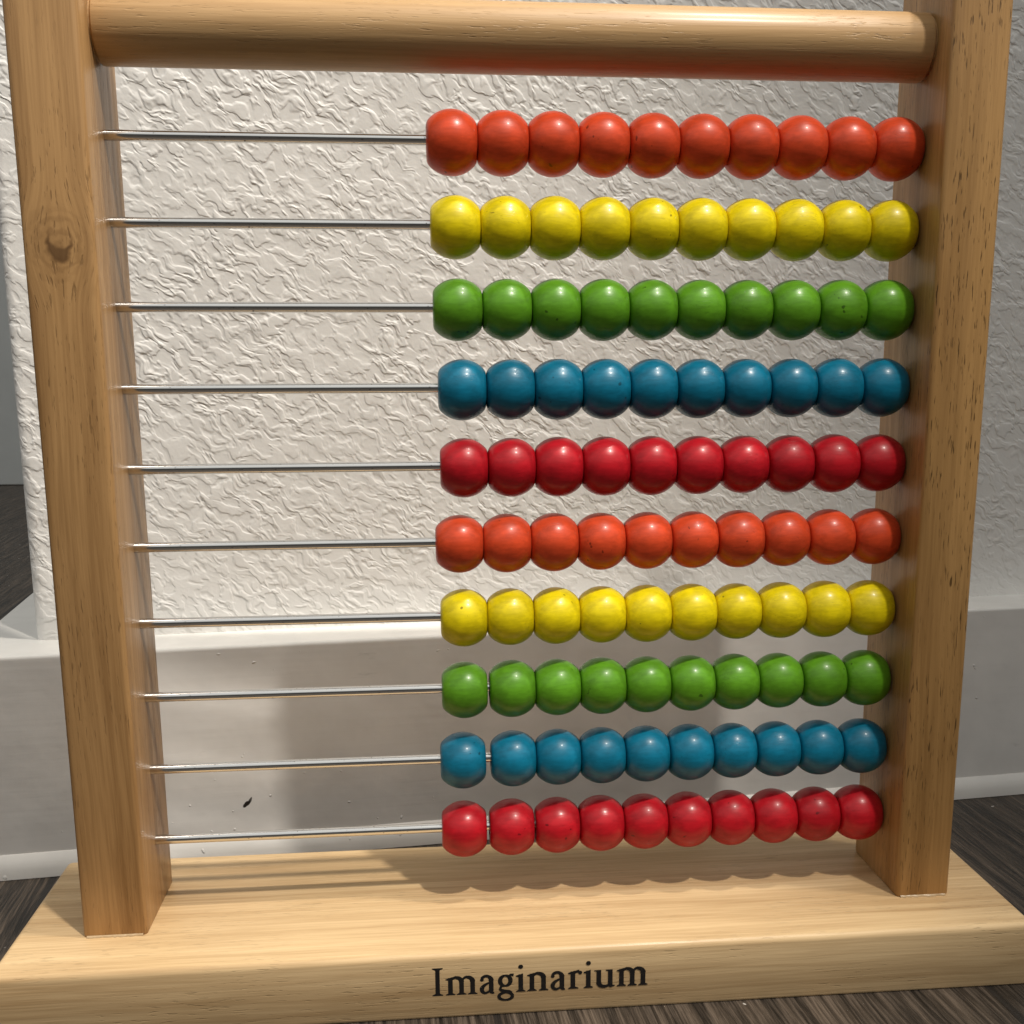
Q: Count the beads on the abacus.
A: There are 100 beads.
